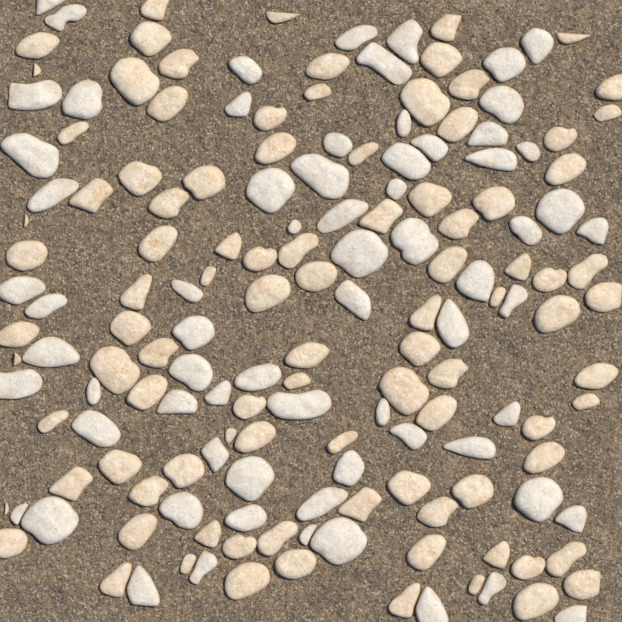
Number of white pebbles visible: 70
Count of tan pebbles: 96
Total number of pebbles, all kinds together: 166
